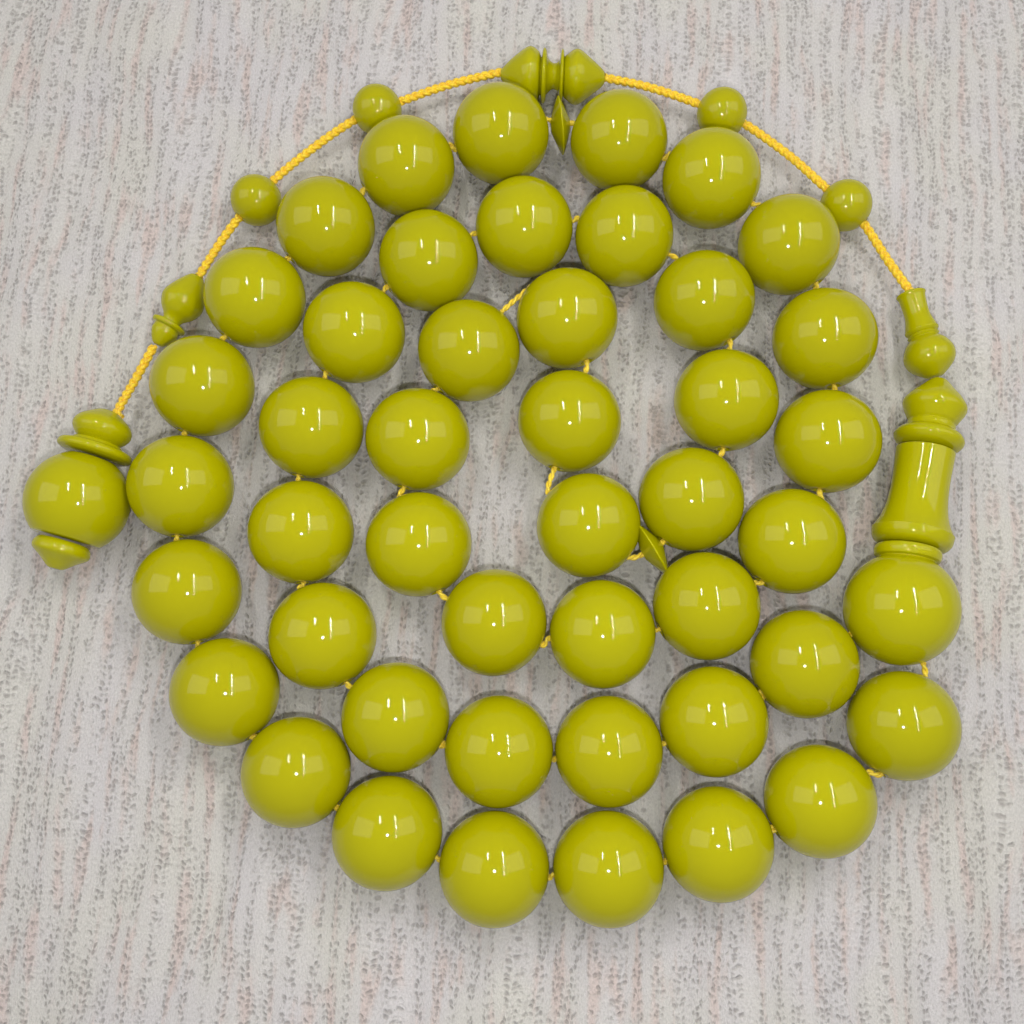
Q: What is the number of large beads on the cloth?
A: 45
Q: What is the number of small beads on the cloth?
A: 4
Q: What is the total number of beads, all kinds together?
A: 49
